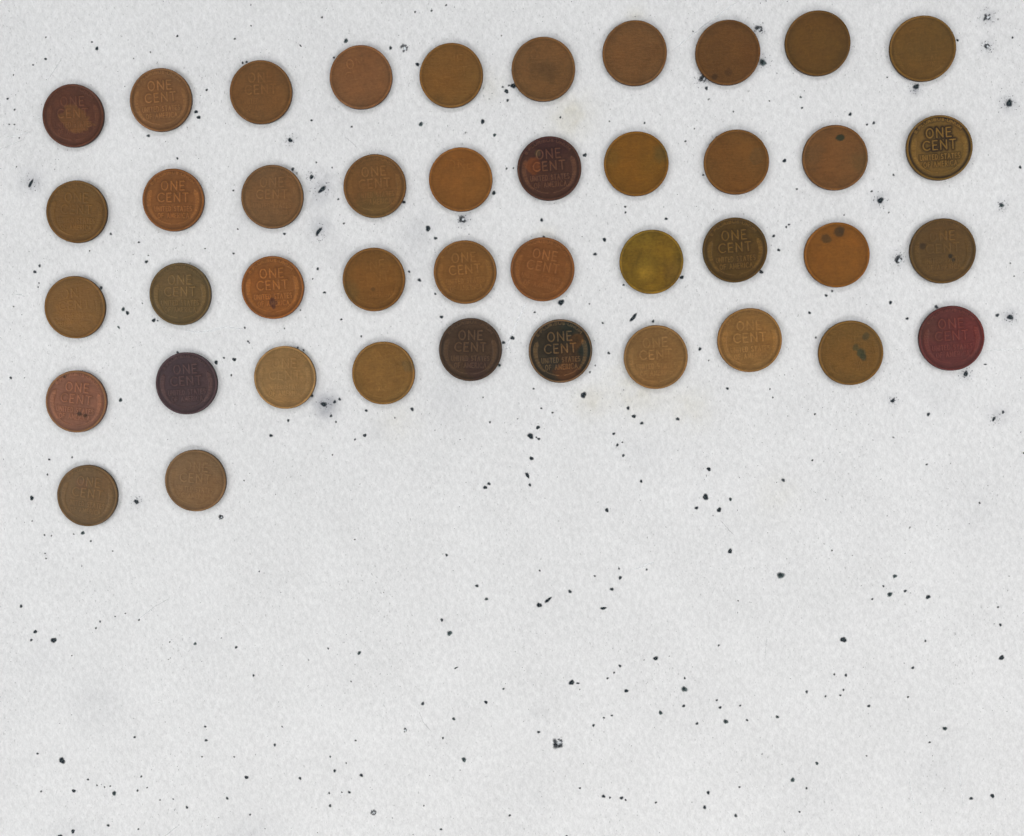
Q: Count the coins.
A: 42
